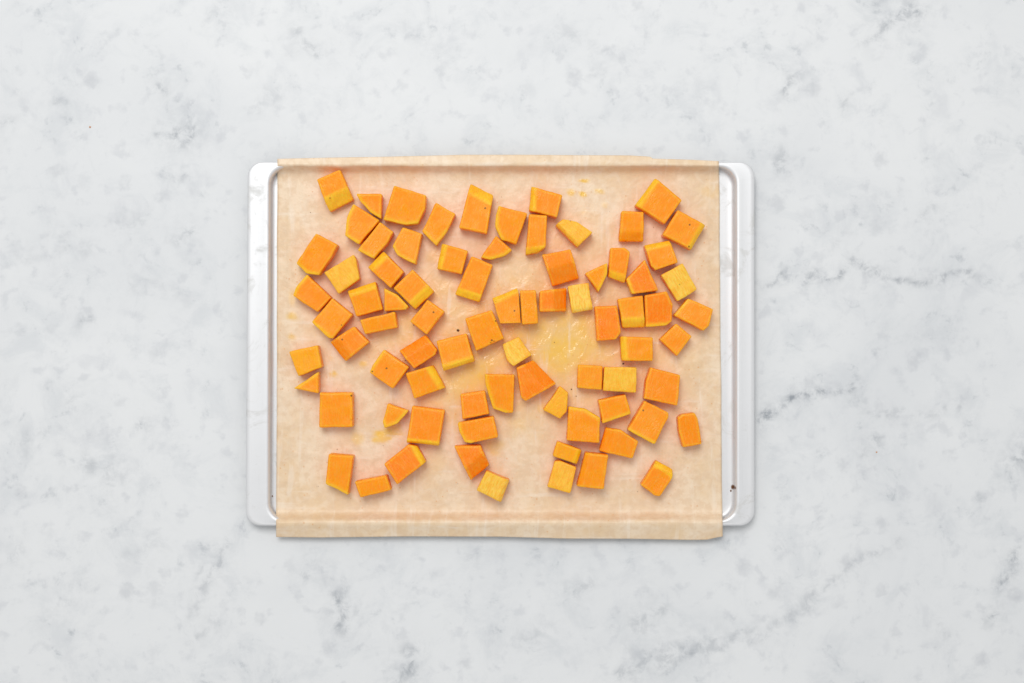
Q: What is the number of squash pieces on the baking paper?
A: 78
